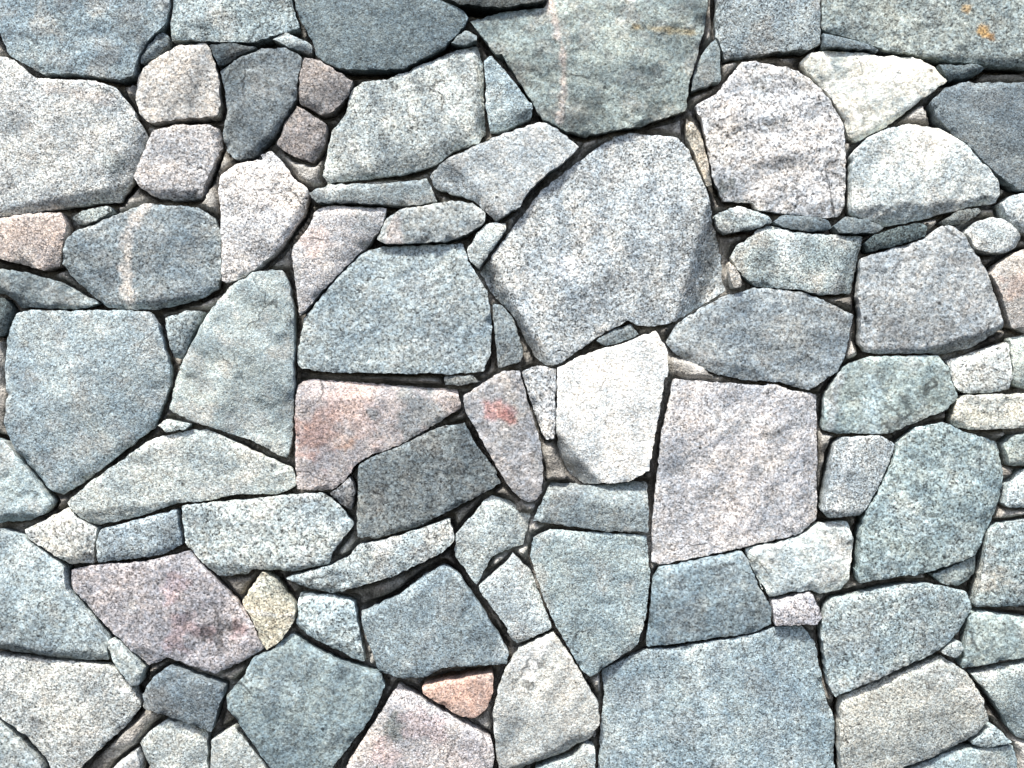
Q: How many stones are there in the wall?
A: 114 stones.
